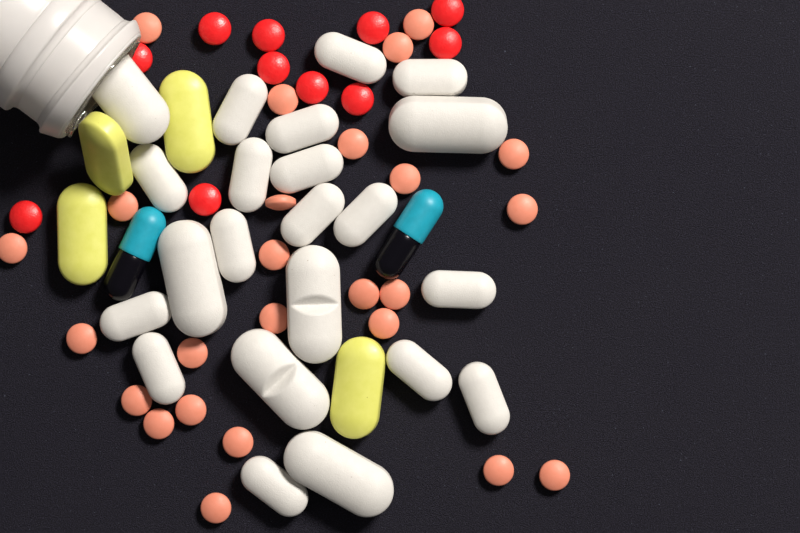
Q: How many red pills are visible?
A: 11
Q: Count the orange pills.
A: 25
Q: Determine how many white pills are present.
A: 22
